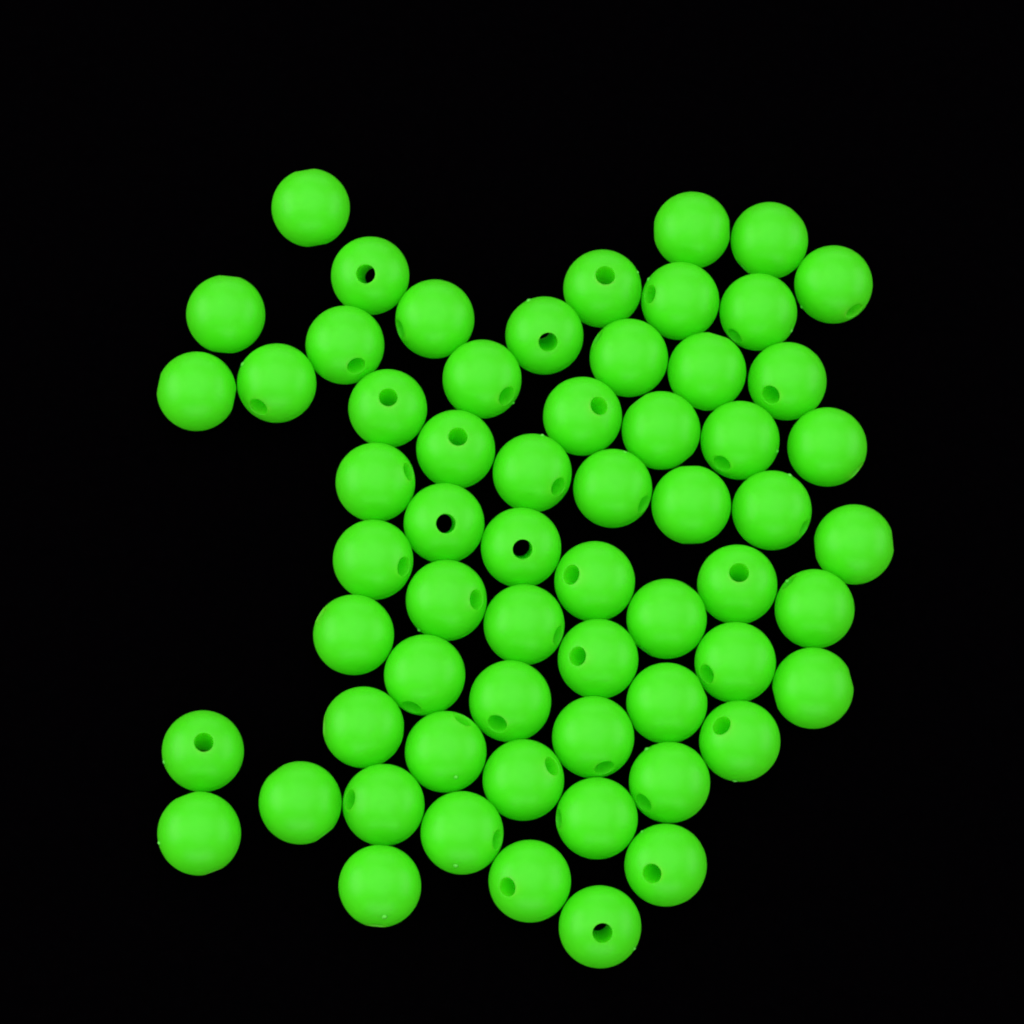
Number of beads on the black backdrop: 62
